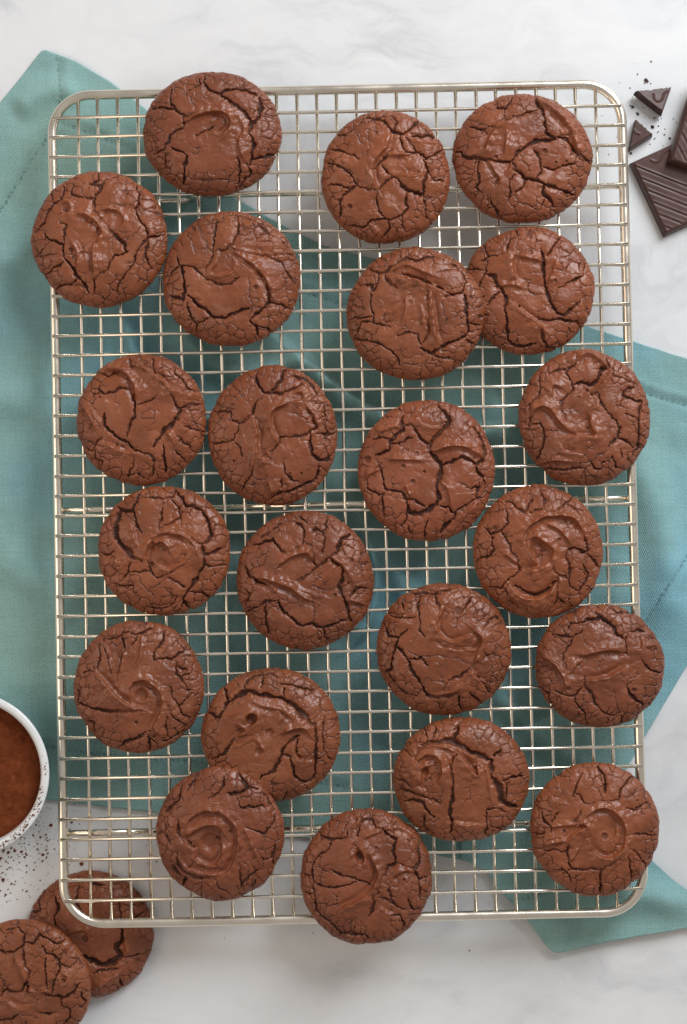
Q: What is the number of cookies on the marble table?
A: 24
